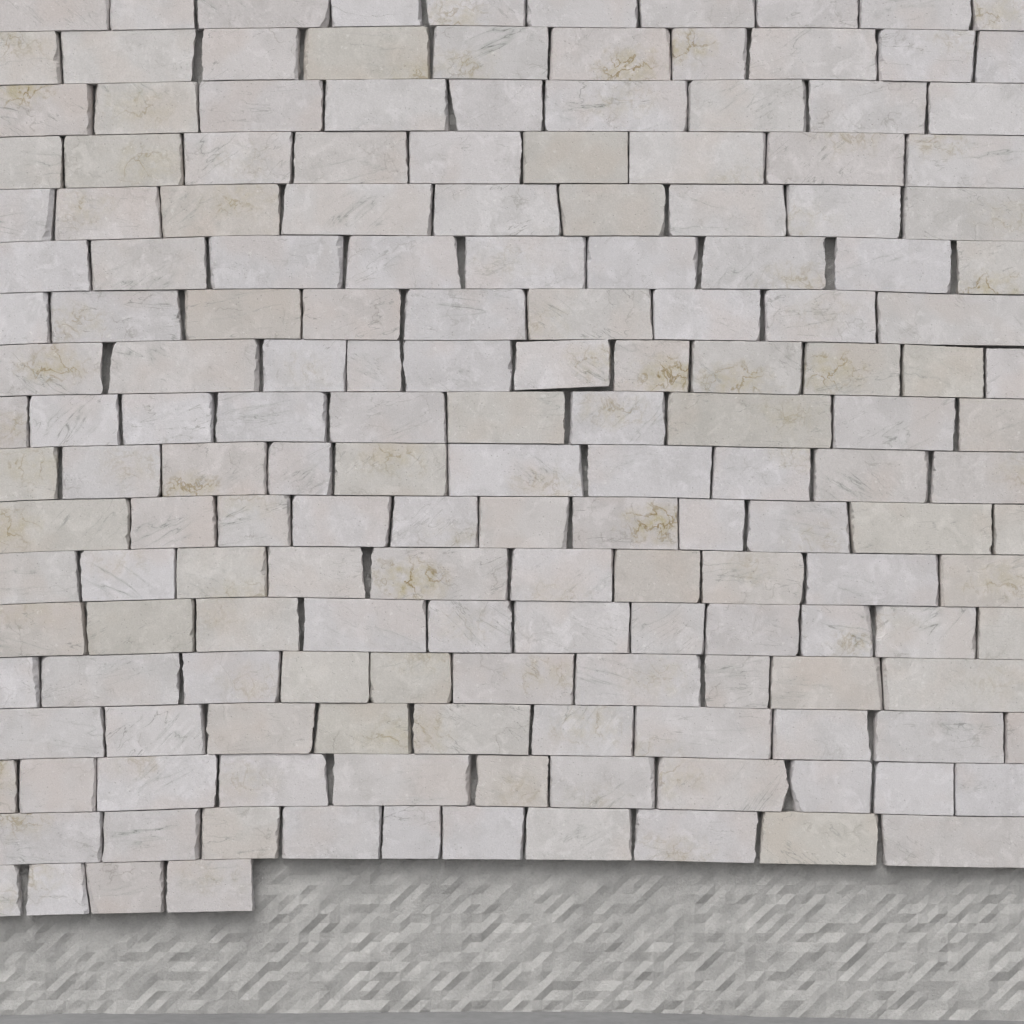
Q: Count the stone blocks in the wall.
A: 173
